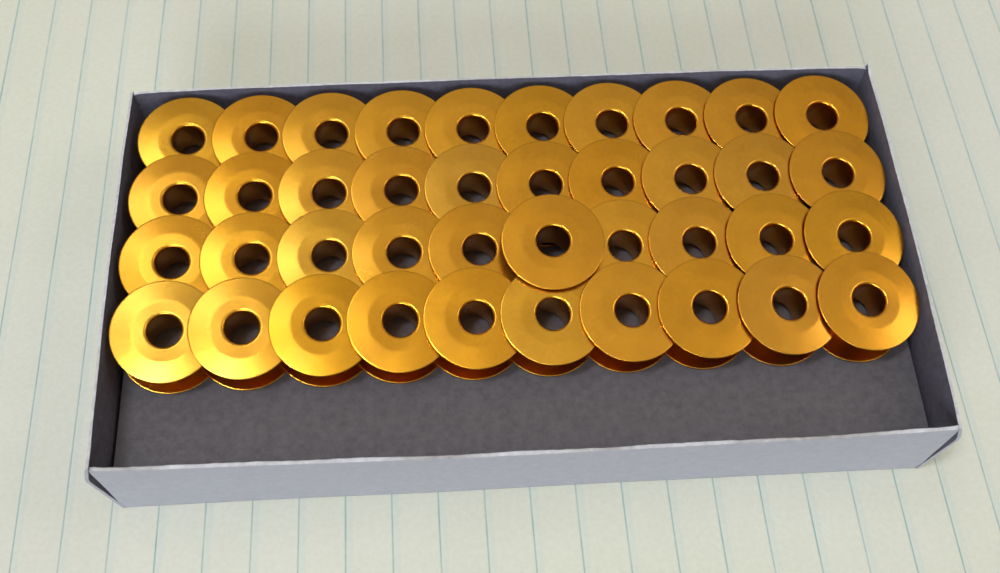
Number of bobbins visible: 40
